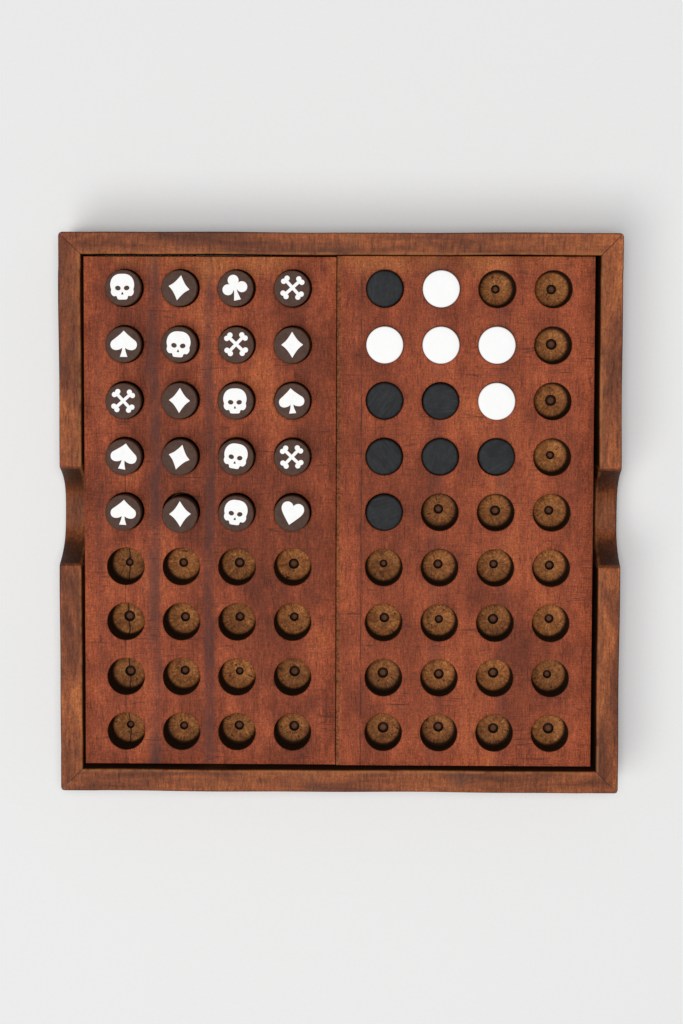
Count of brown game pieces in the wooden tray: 20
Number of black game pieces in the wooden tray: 7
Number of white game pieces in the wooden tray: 5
